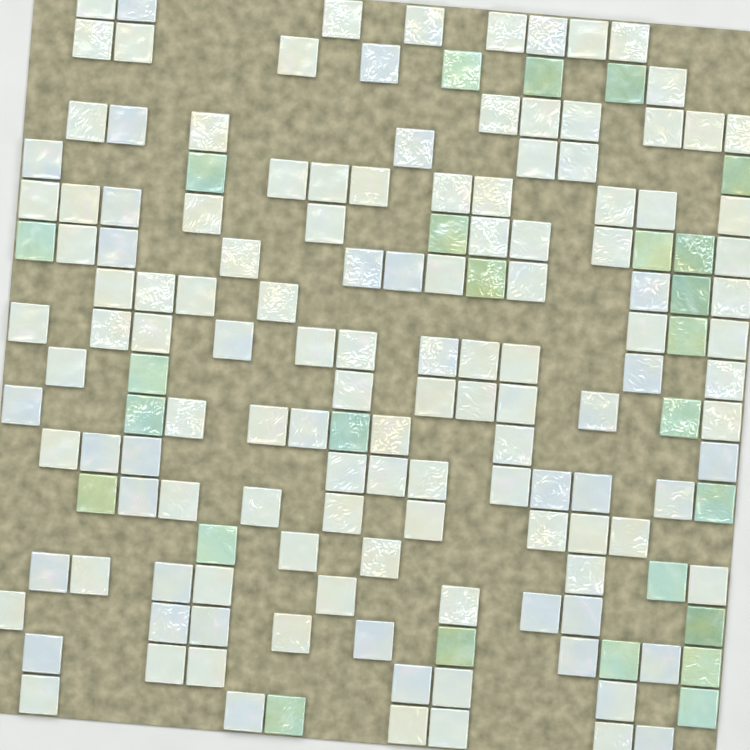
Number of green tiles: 26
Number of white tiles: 132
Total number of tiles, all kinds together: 158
